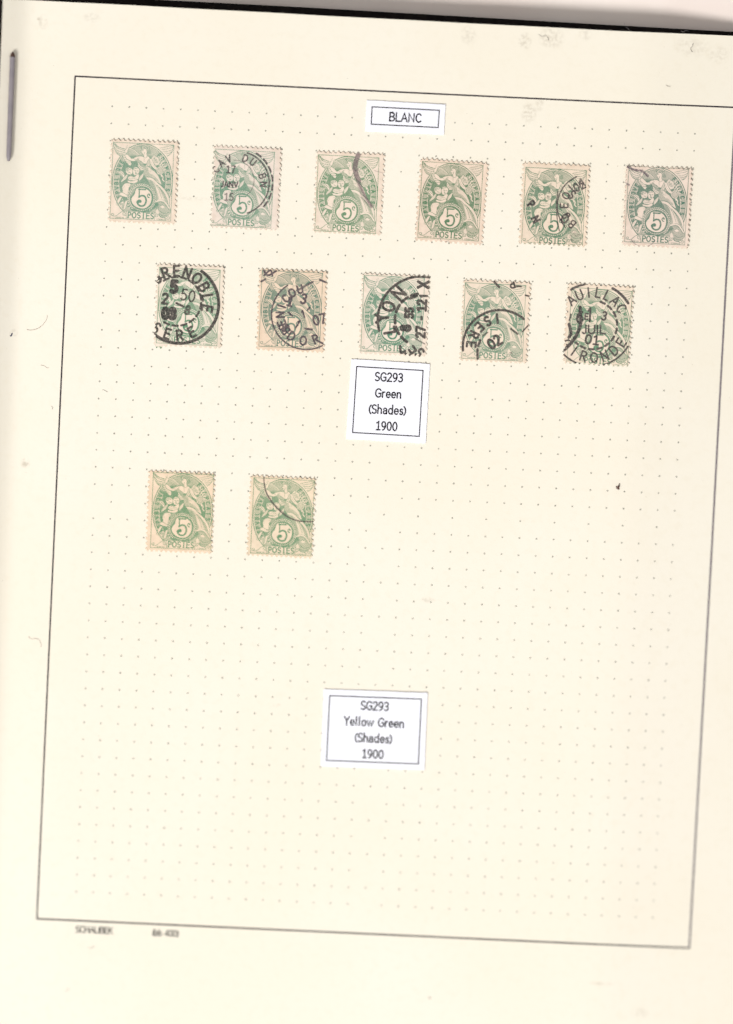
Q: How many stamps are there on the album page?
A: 13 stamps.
